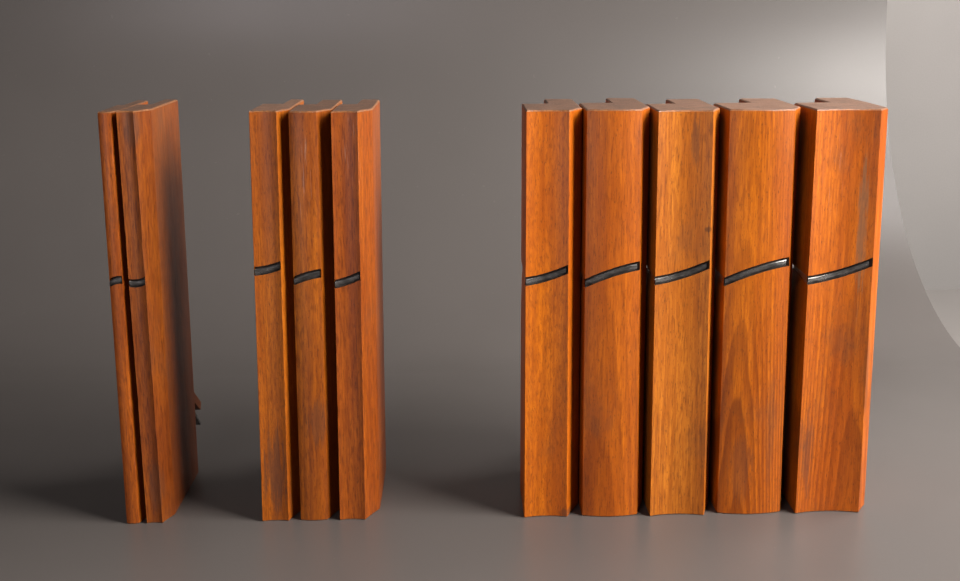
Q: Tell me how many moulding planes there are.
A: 10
